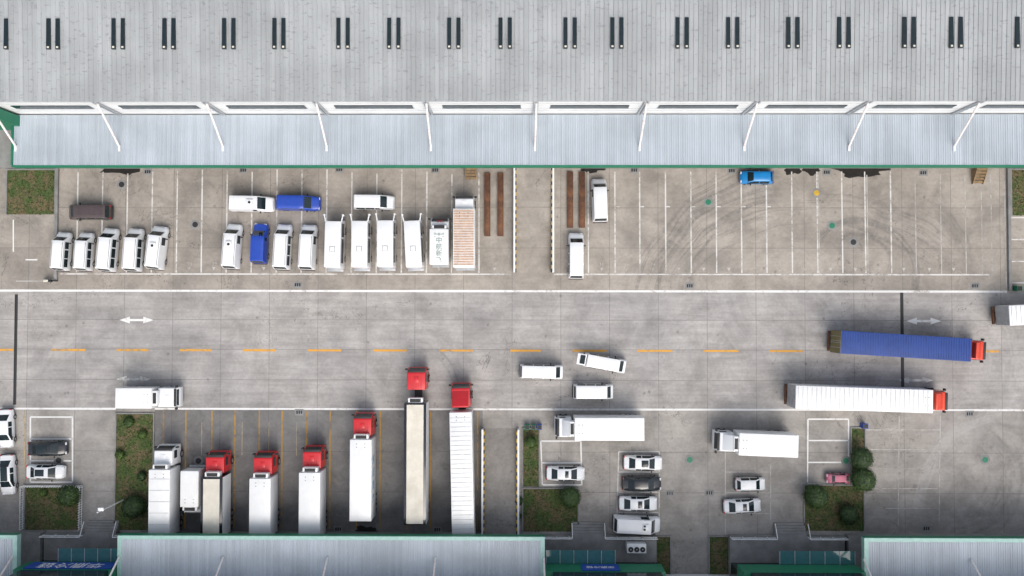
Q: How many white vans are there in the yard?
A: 16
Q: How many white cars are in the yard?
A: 8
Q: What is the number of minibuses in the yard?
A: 4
